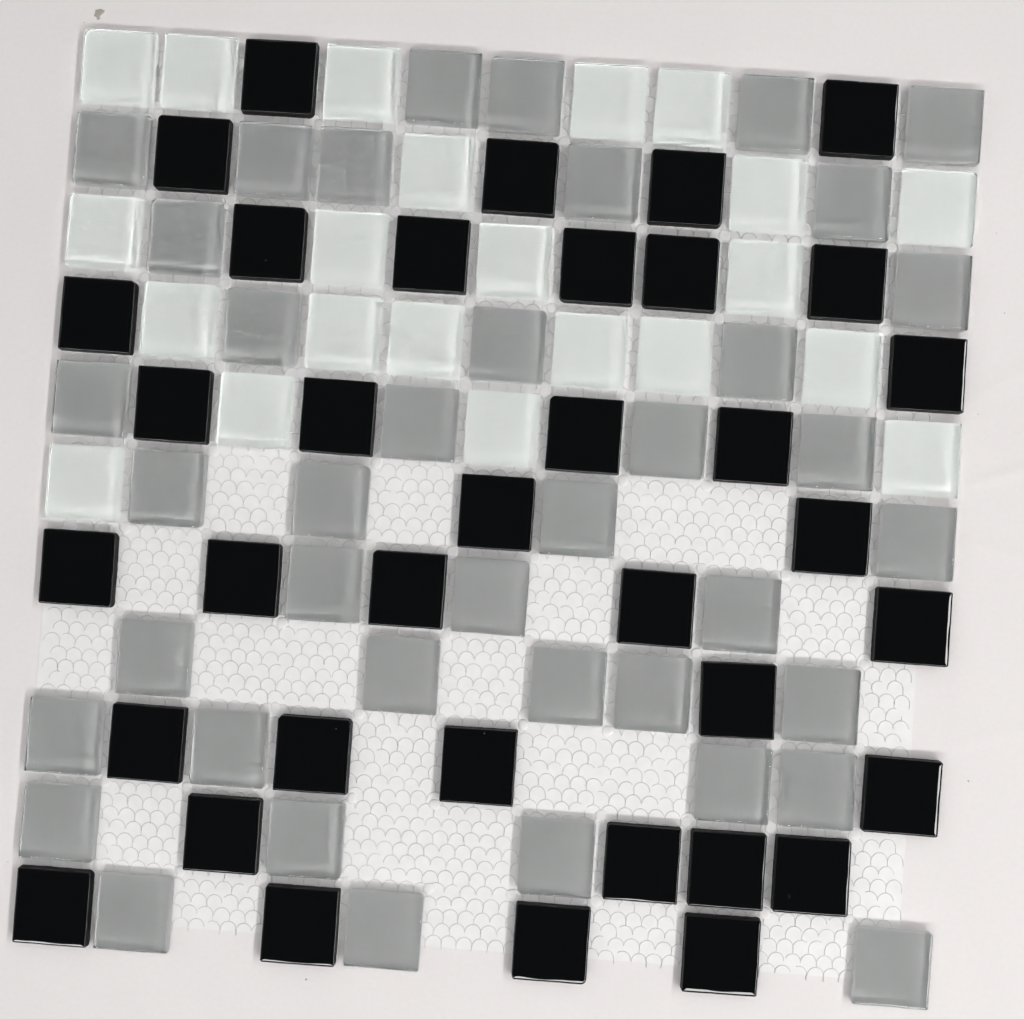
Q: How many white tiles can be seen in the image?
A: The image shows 22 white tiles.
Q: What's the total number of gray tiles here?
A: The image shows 40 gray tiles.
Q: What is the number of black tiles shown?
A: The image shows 36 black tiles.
